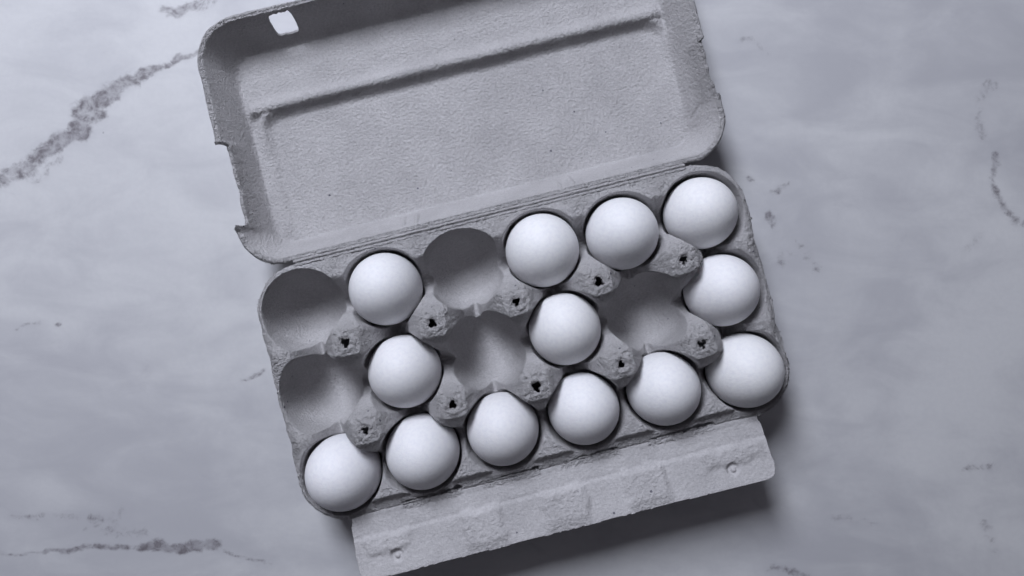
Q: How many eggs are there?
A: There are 13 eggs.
